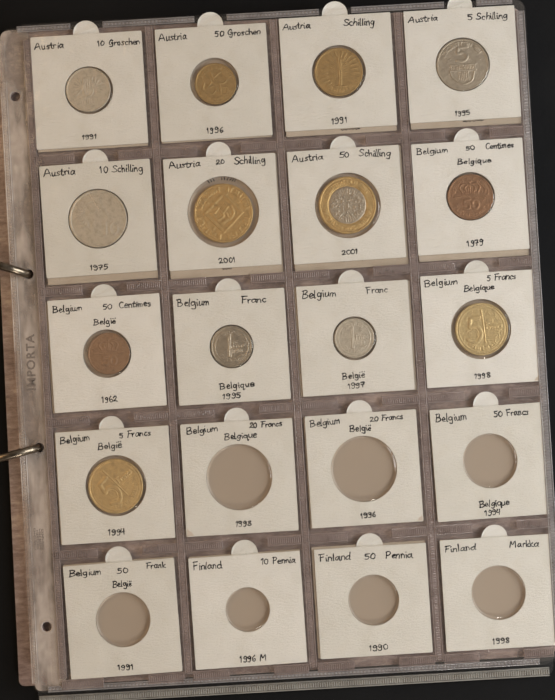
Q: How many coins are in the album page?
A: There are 13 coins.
